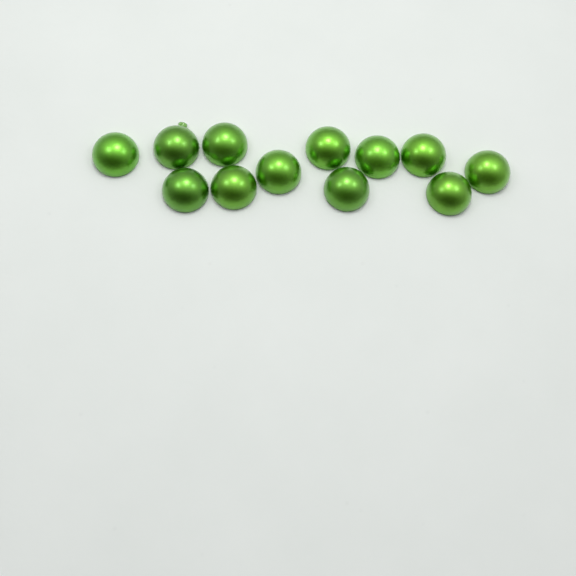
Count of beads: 12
